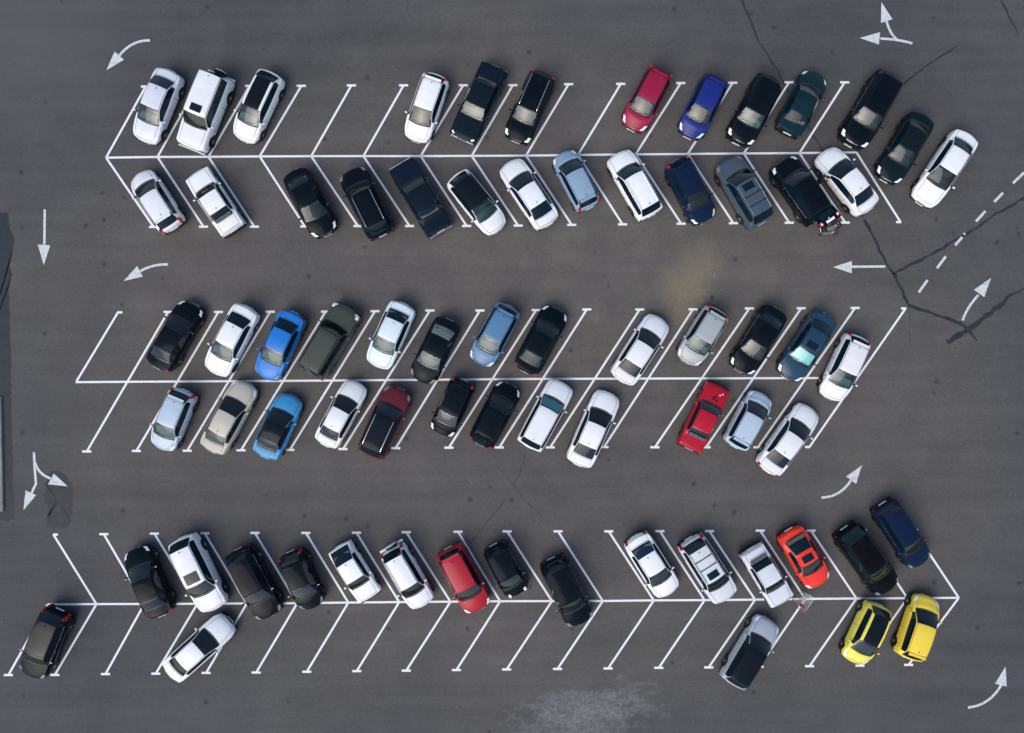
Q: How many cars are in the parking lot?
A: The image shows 71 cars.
